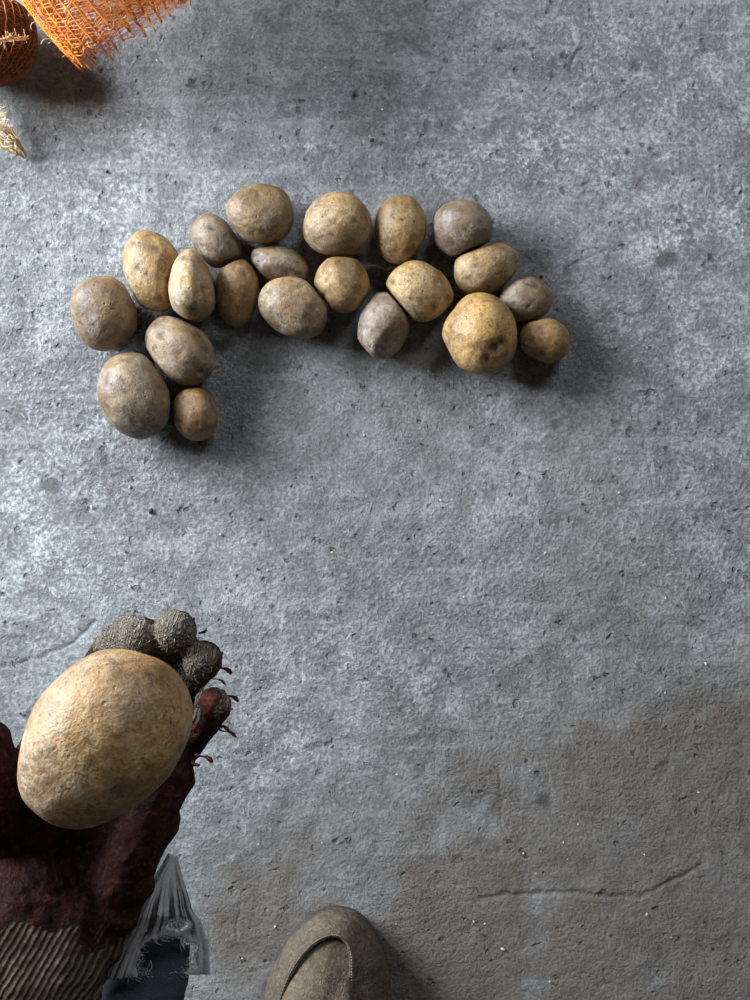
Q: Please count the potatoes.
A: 22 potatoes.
